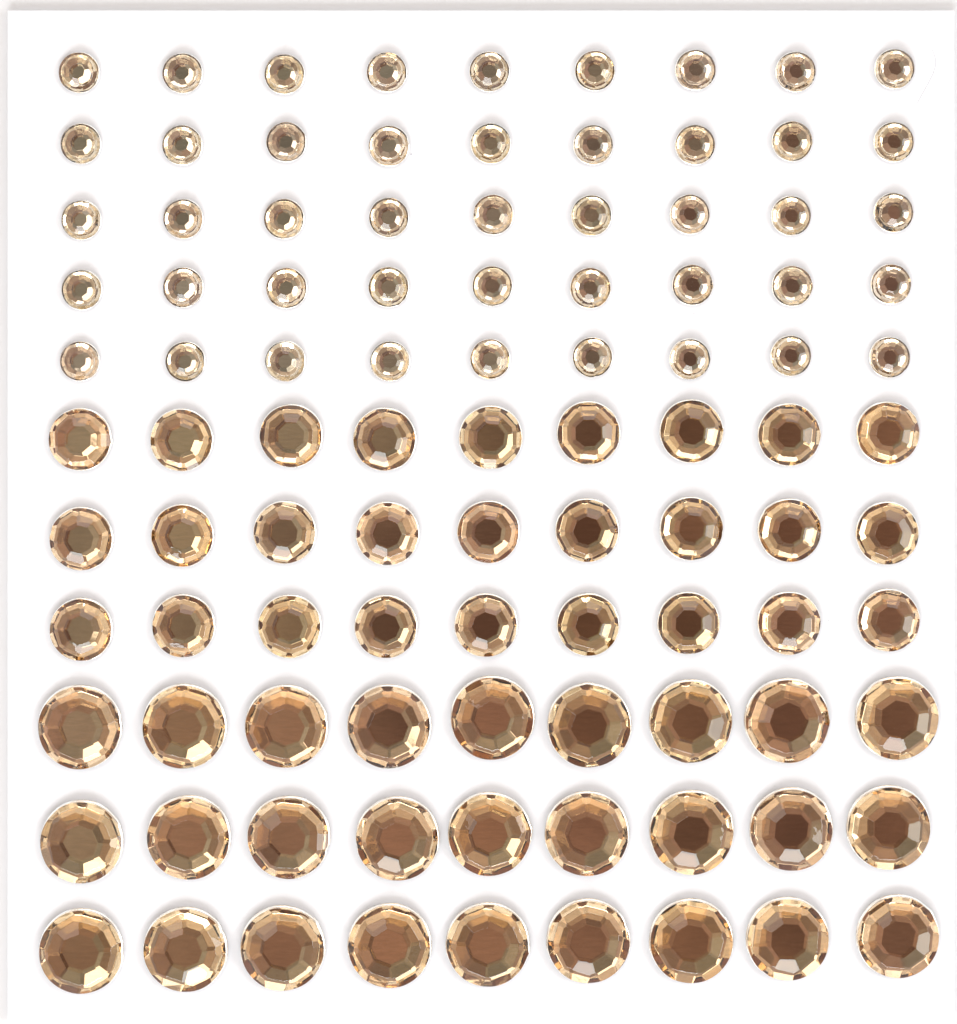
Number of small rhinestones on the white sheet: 45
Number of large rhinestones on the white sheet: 27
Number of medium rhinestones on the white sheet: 27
